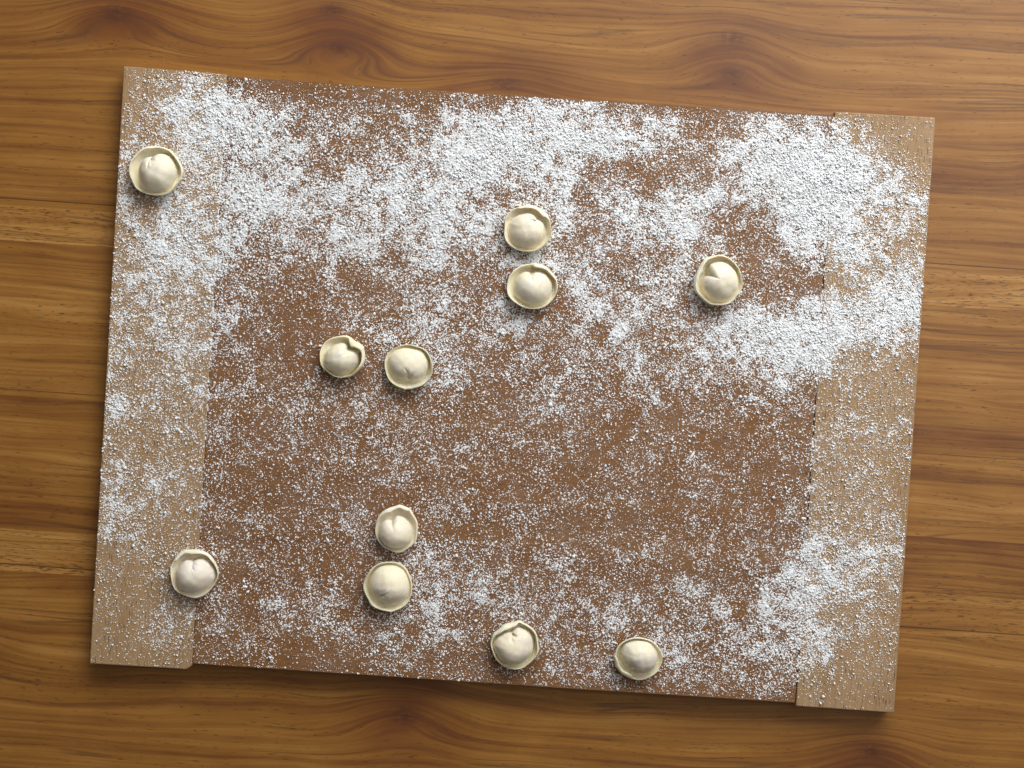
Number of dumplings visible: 11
